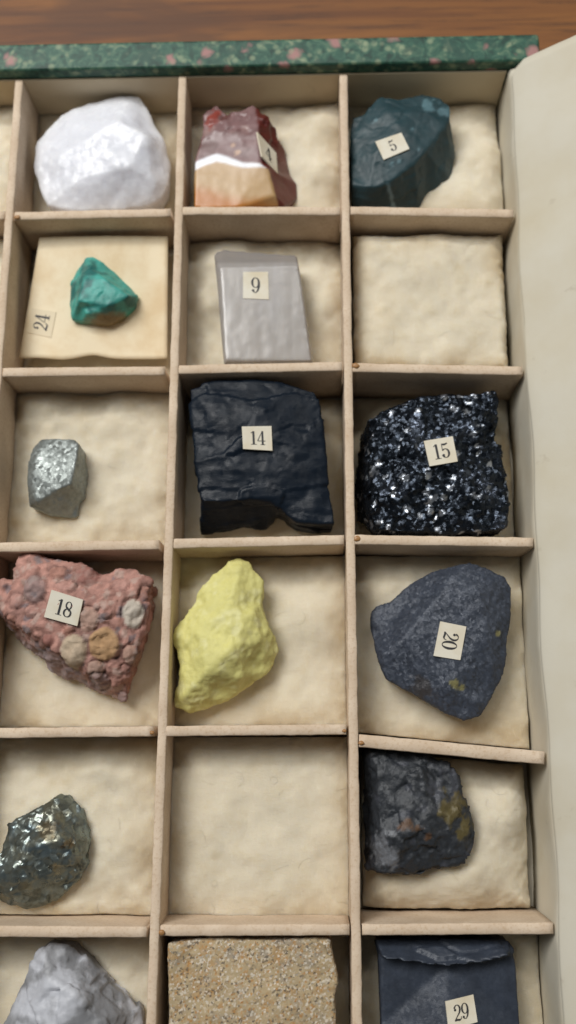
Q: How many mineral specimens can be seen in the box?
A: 16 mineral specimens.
